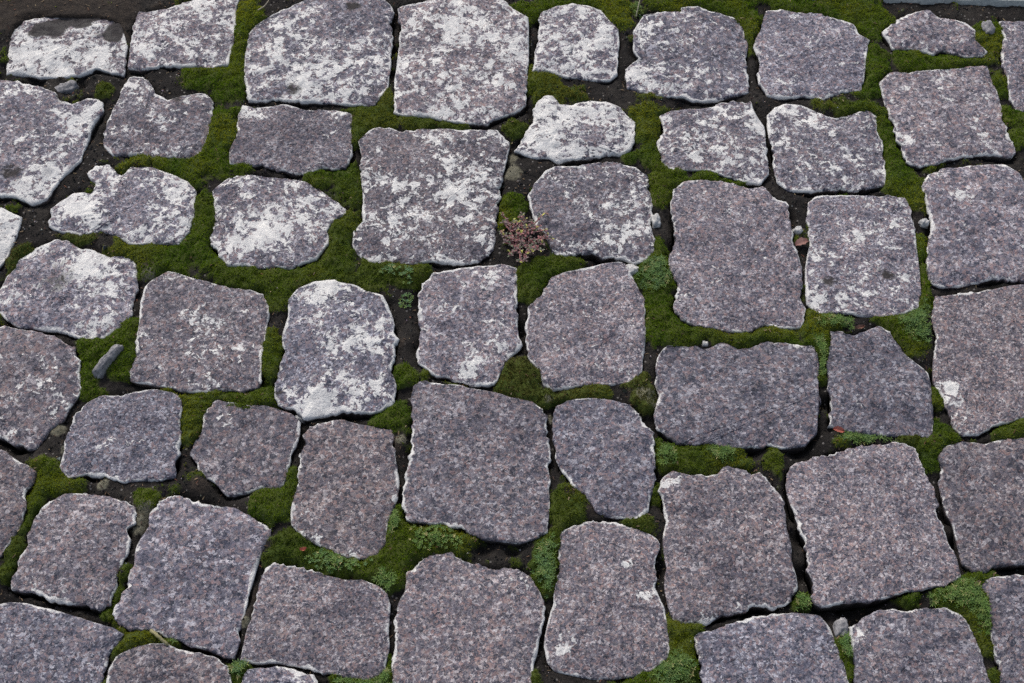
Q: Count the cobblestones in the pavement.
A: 53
